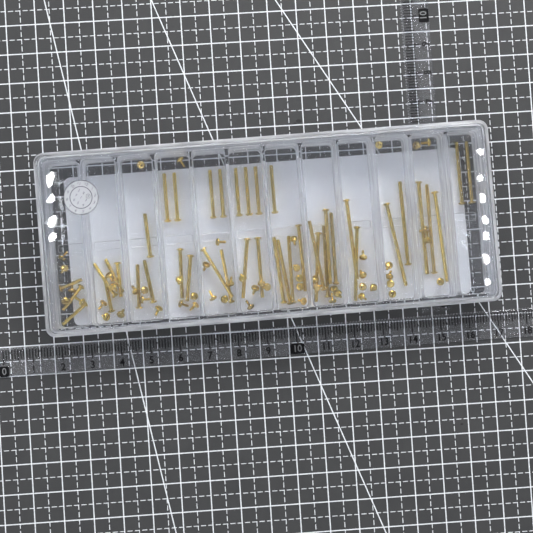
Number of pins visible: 42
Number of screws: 55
